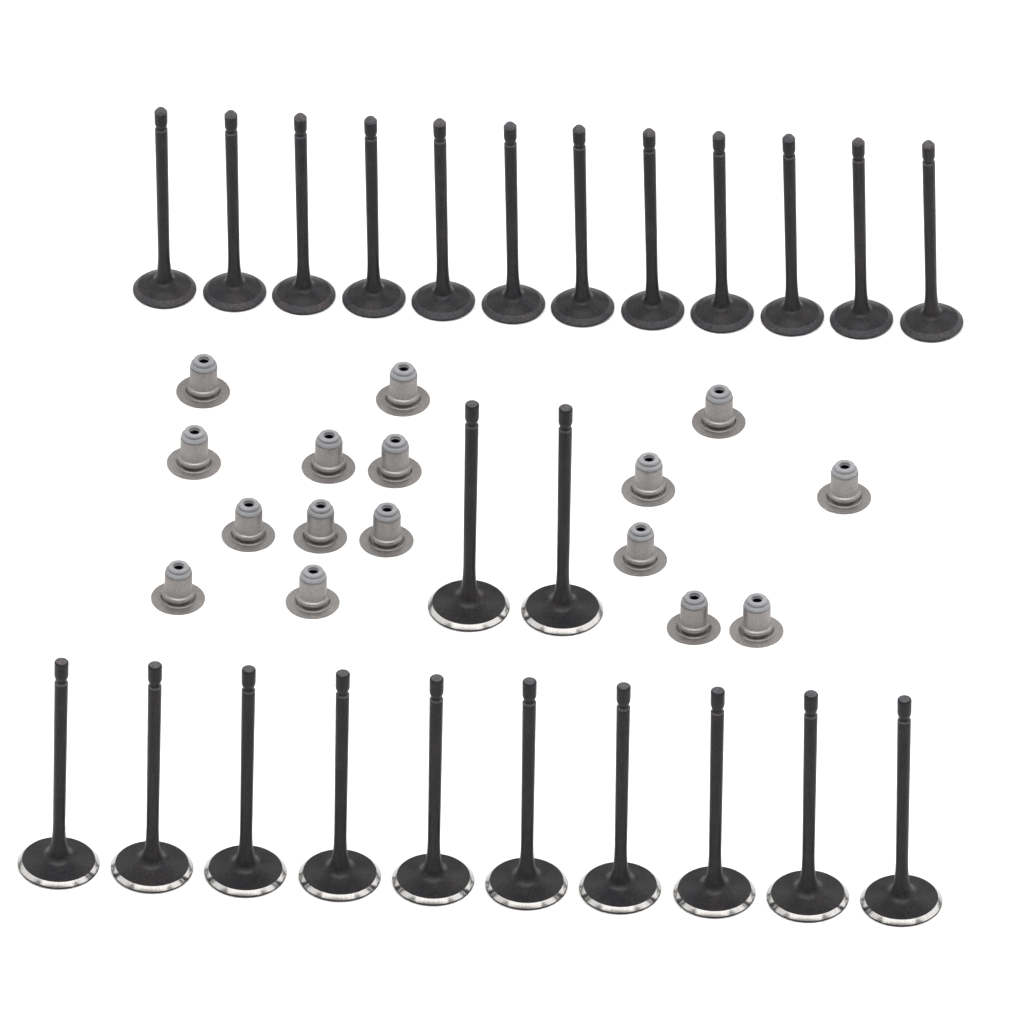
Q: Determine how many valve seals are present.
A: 16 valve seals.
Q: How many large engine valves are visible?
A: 12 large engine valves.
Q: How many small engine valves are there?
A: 12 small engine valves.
